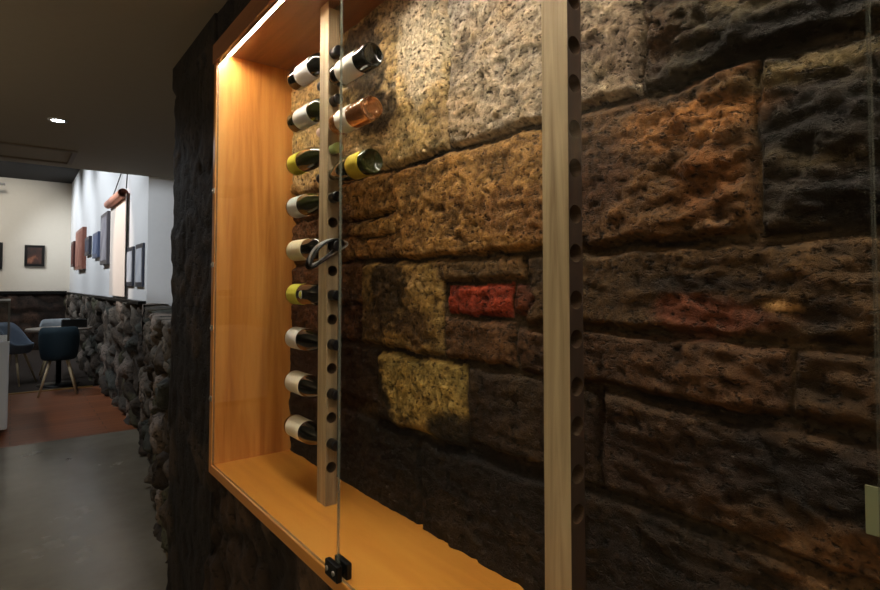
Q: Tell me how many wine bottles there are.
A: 12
